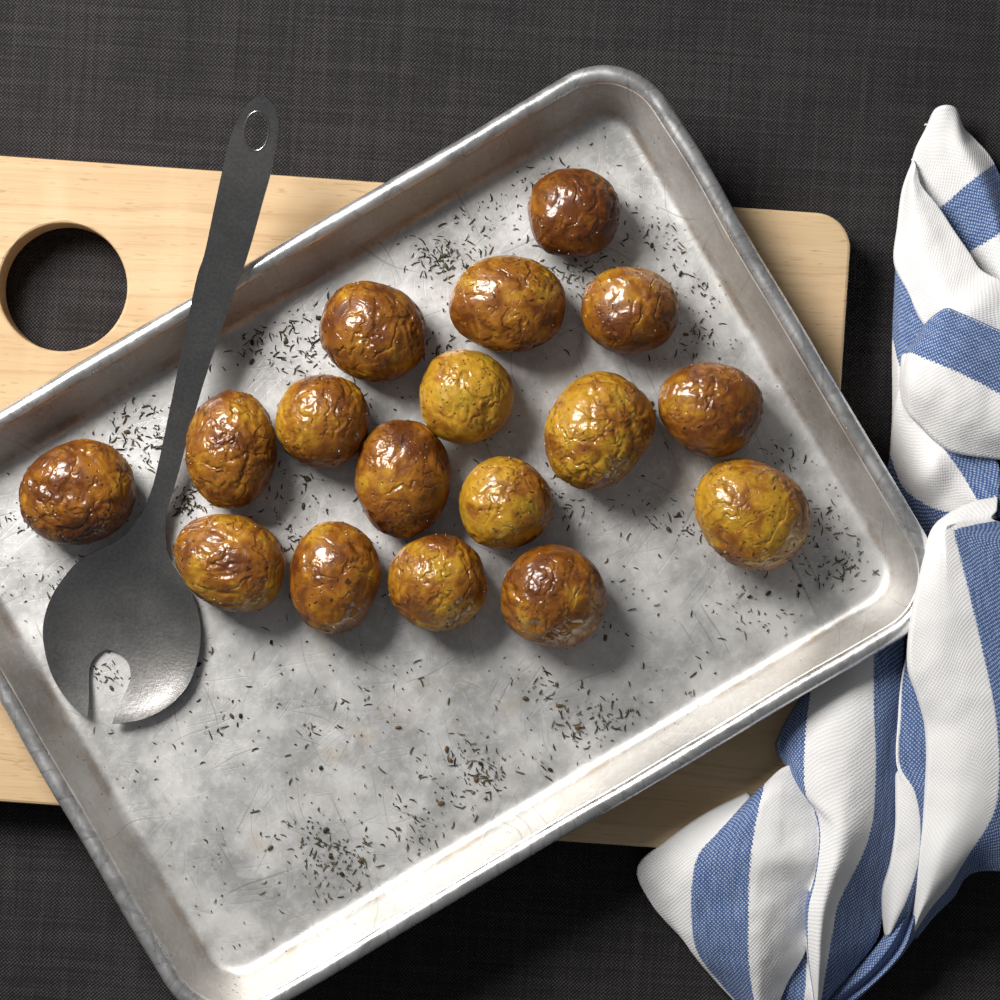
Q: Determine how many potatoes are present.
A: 17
